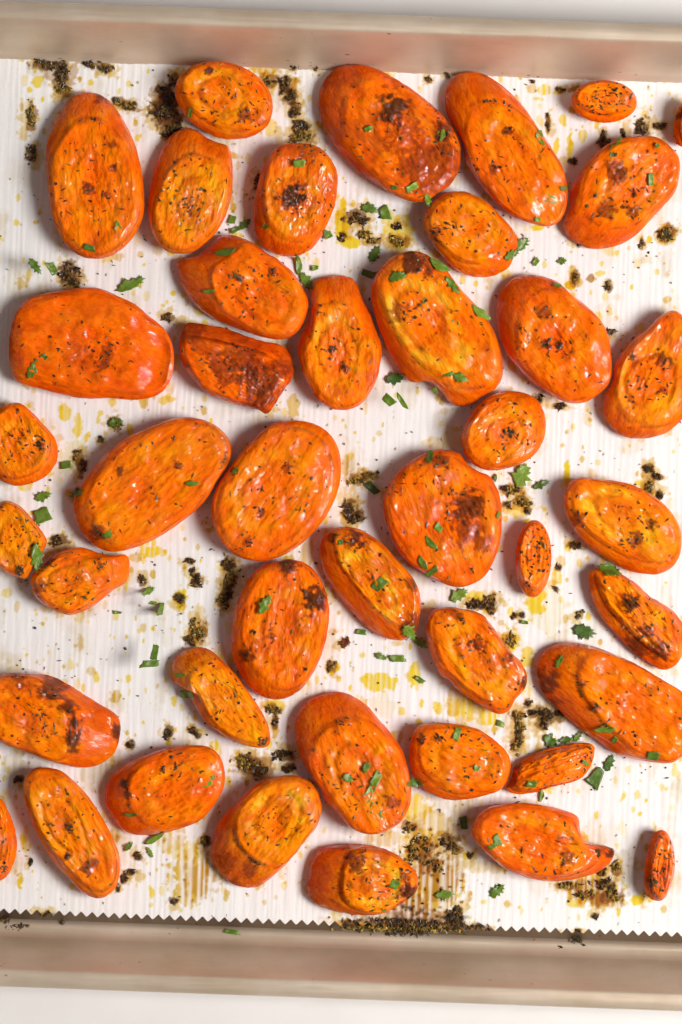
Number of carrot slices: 43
